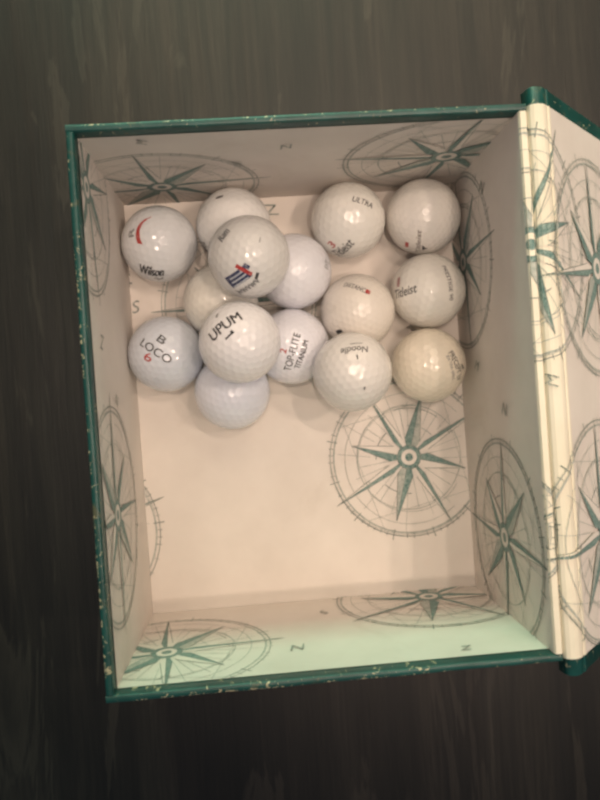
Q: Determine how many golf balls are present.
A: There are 15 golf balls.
